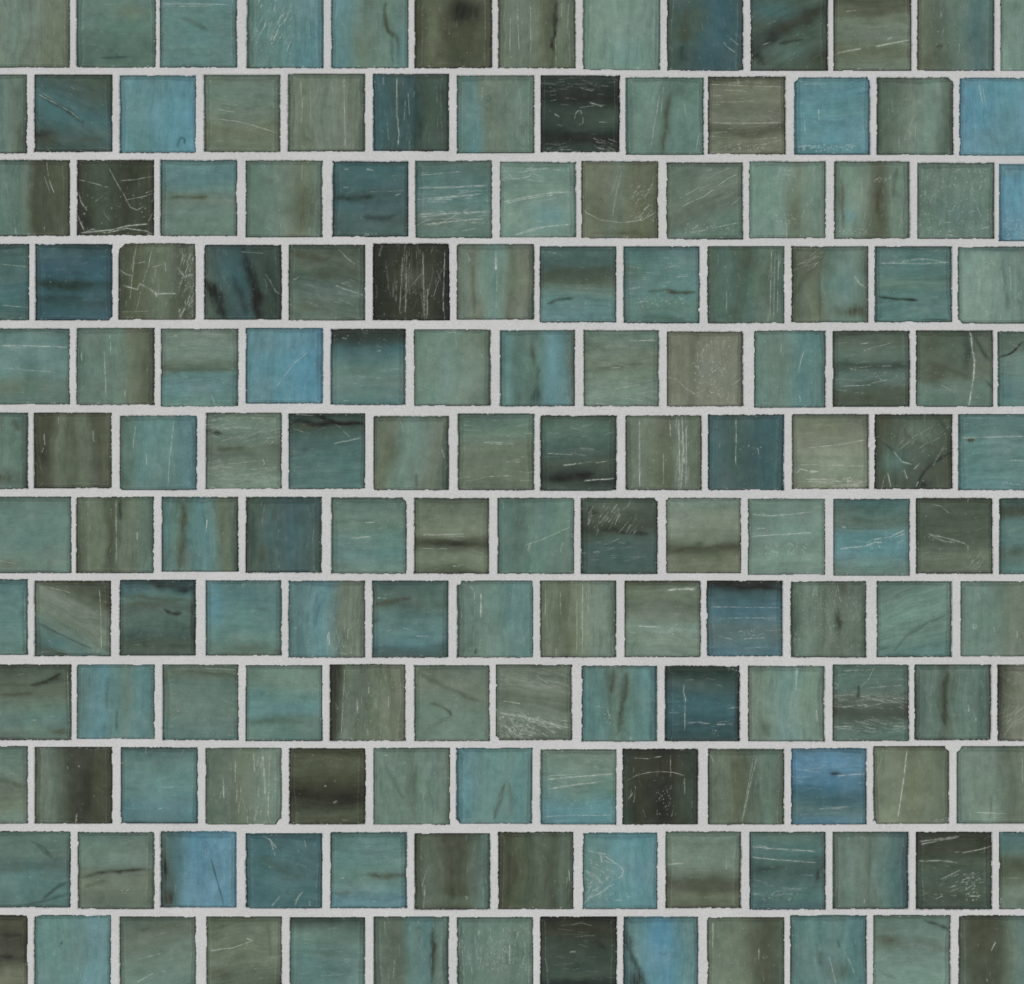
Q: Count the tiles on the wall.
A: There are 156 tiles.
